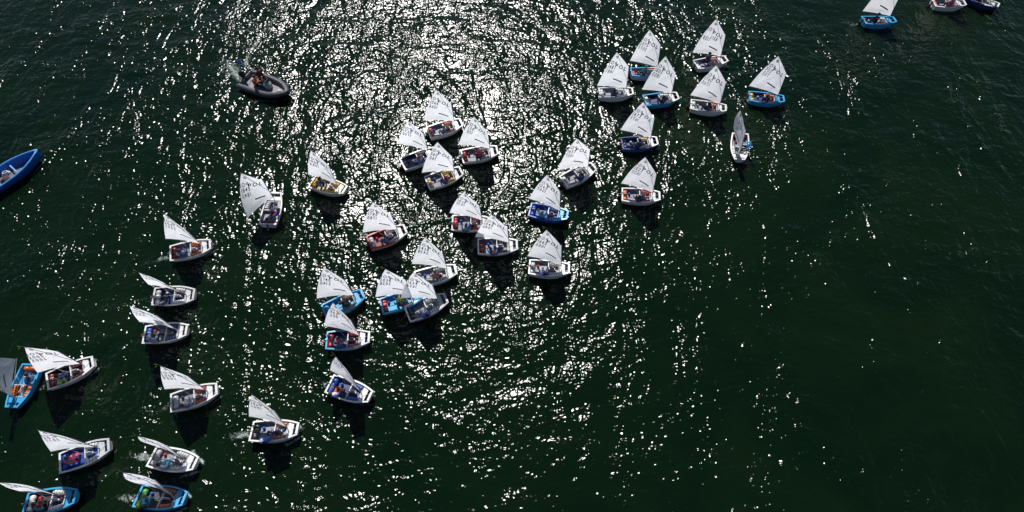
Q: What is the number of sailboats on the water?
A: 41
